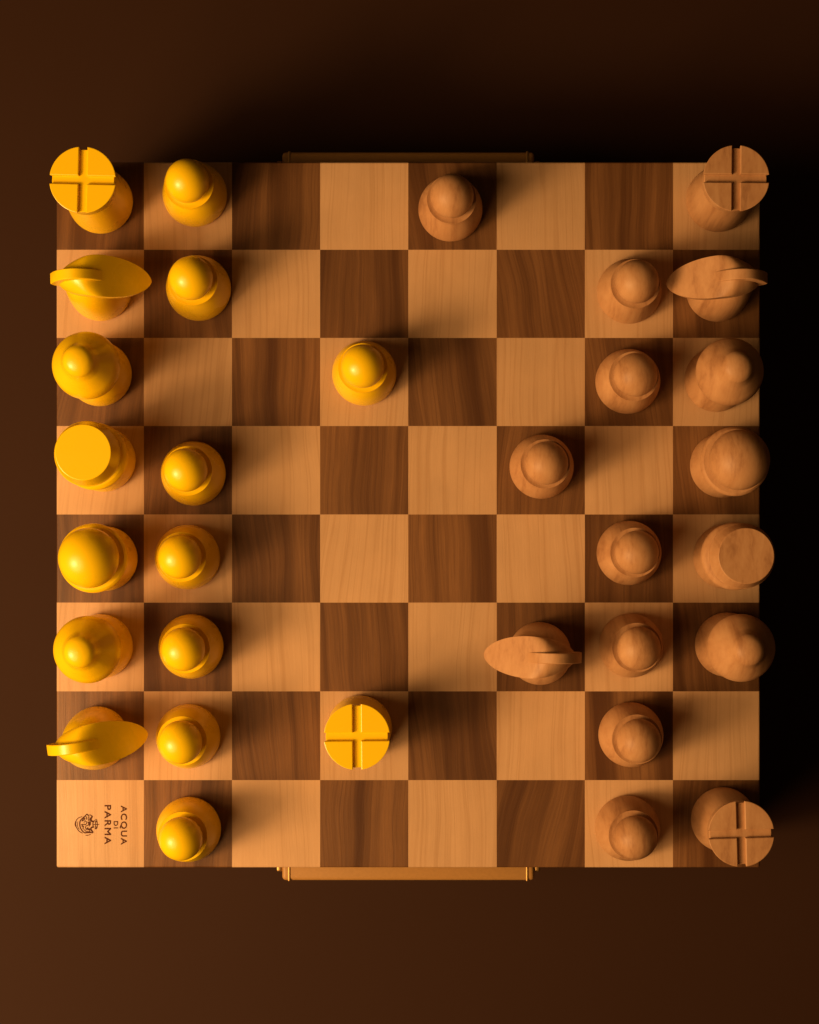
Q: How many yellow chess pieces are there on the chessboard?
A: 16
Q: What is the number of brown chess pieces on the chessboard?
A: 16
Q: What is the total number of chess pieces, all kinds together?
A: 32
